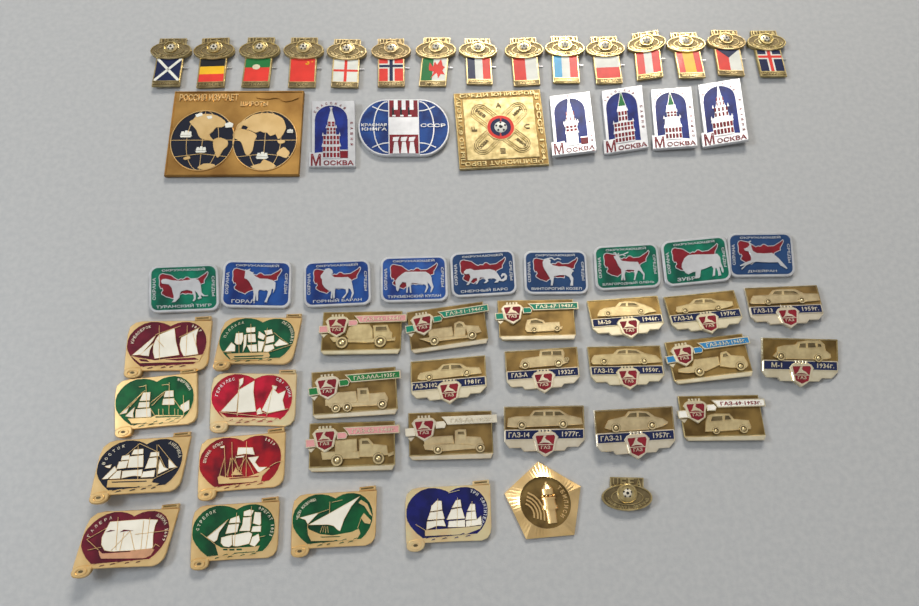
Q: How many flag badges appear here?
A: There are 15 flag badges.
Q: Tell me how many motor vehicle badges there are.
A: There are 17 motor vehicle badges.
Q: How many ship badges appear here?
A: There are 10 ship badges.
